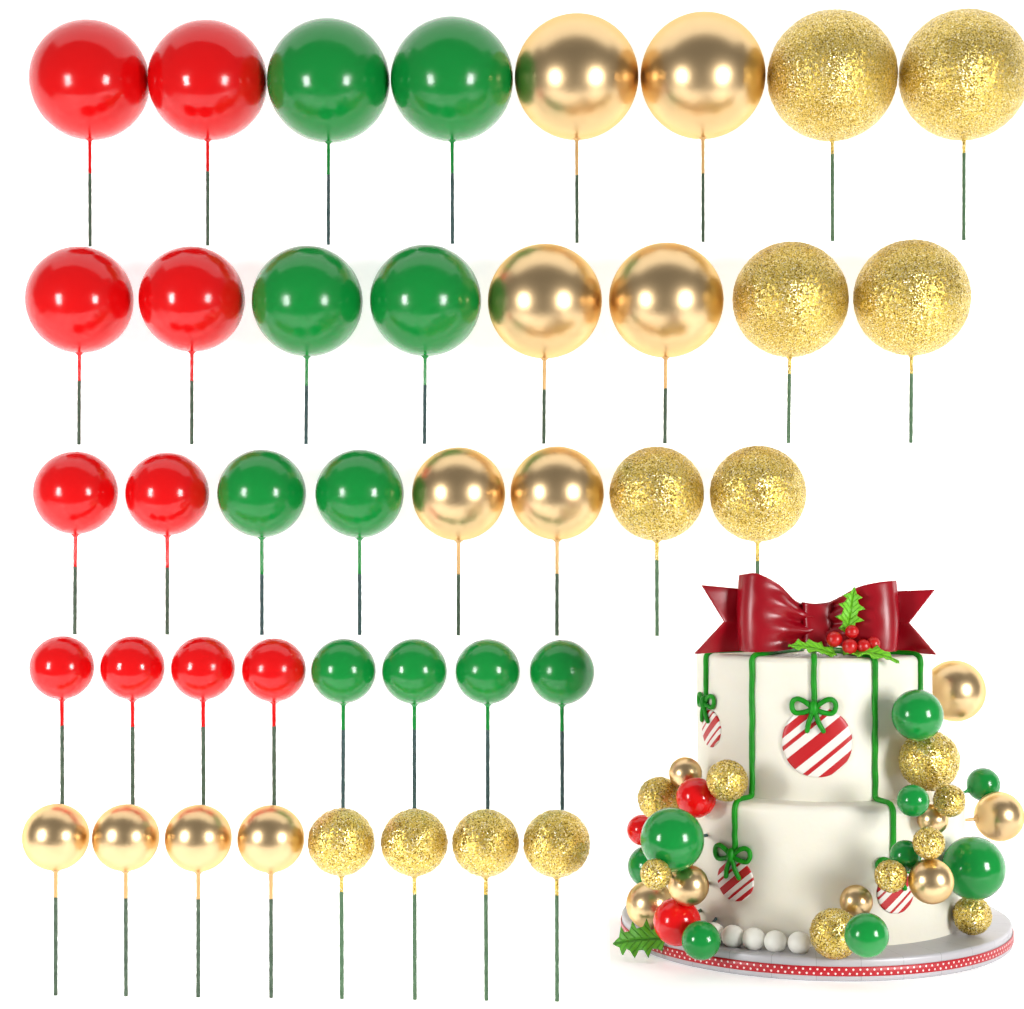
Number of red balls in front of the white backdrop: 13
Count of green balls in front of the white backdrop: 19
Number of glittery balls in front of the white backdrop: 19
